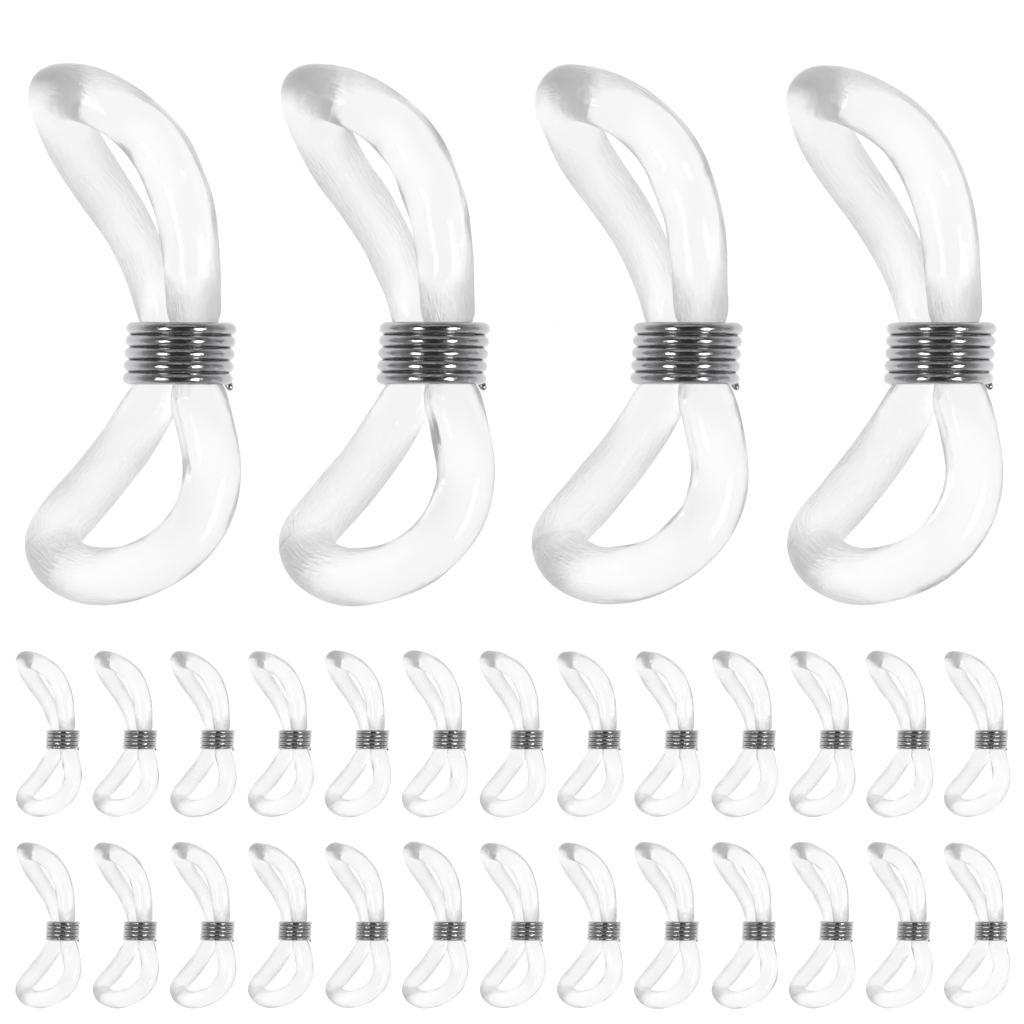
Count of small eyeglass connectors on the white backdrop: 26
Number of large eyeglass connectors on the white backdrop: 4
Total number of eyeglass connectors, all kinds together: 30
